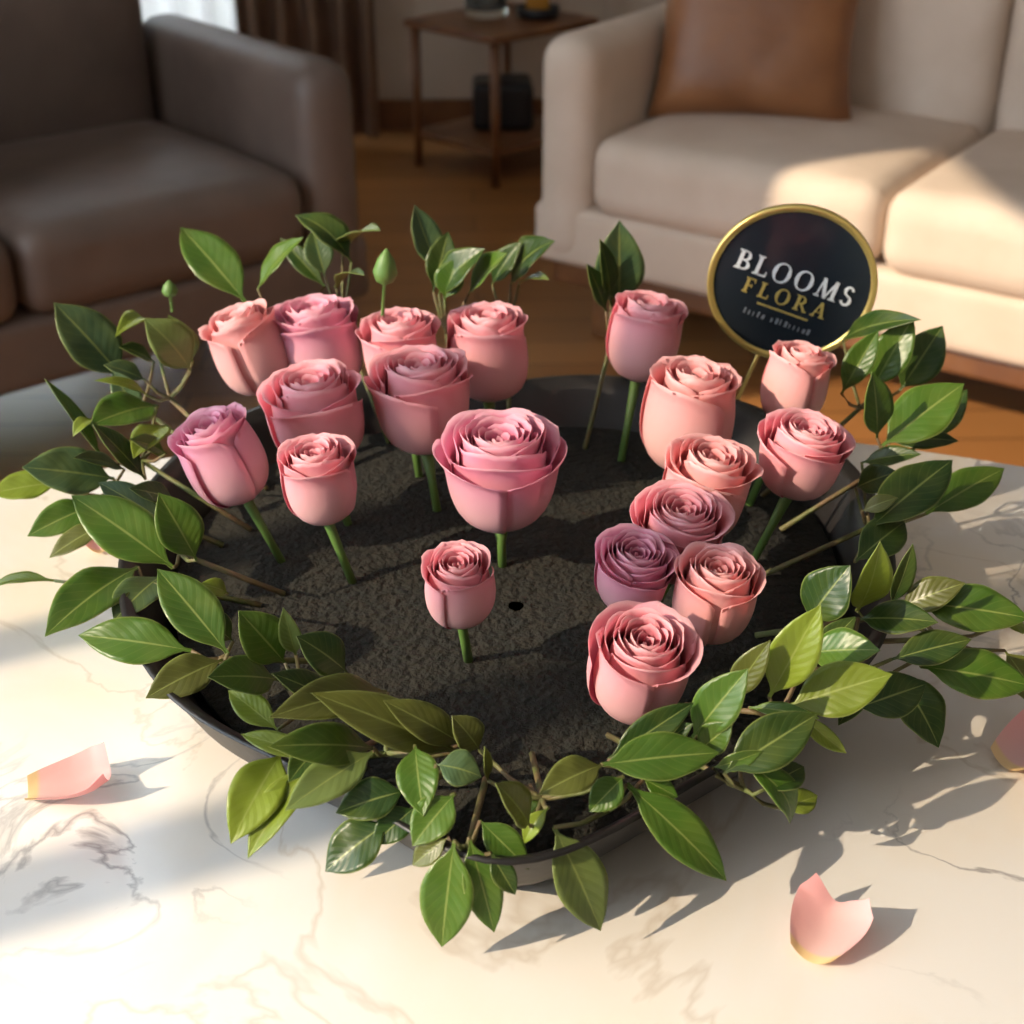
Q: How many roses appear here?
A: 19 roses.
